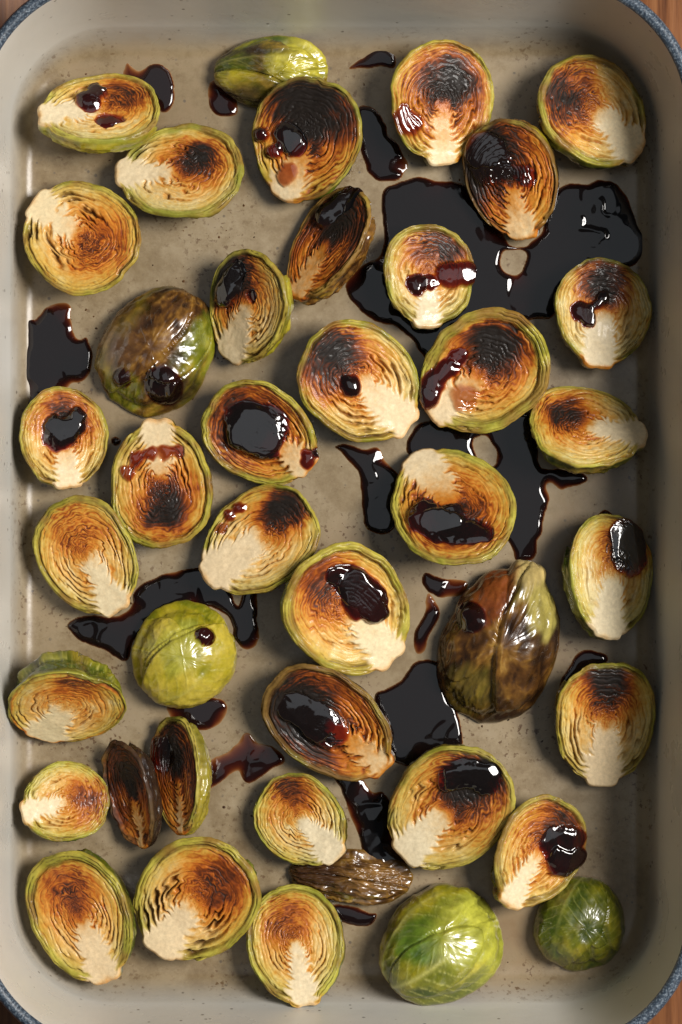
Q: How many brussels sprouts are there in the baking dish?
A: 41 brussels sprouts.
